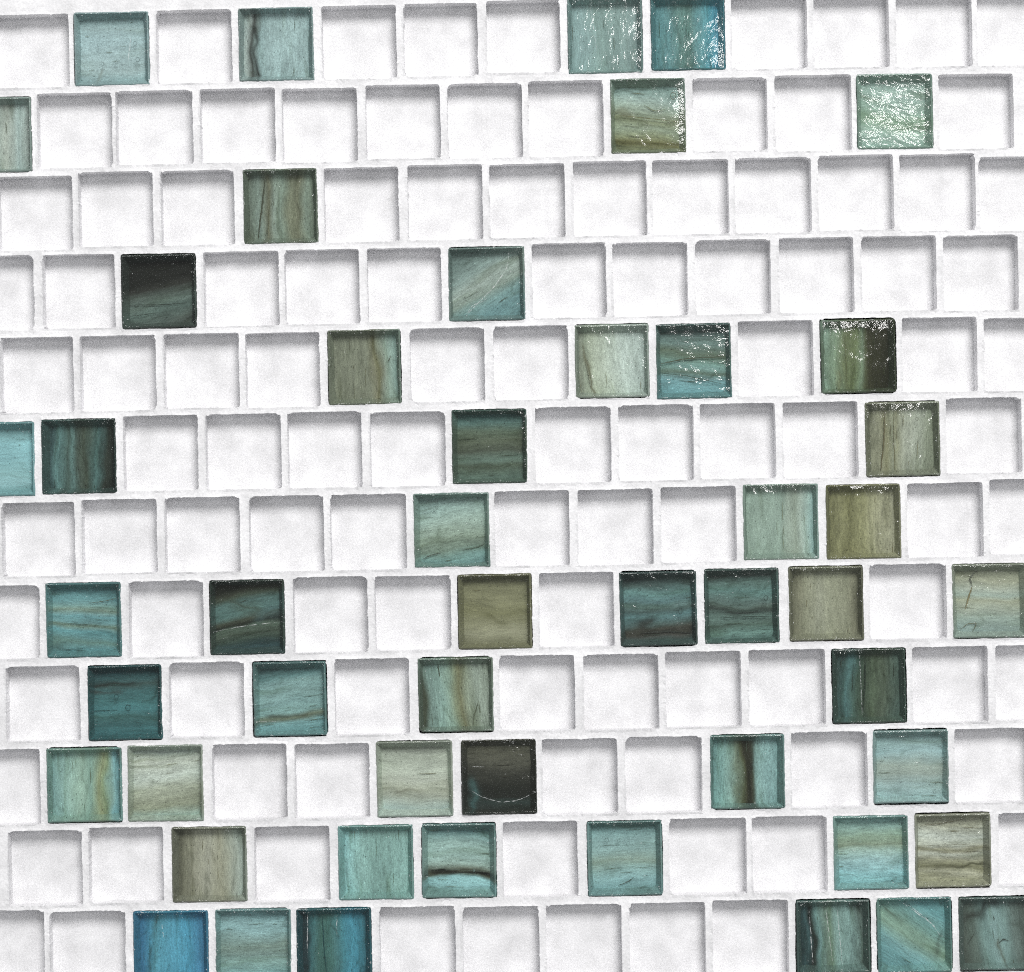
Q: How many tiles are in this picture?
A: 50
